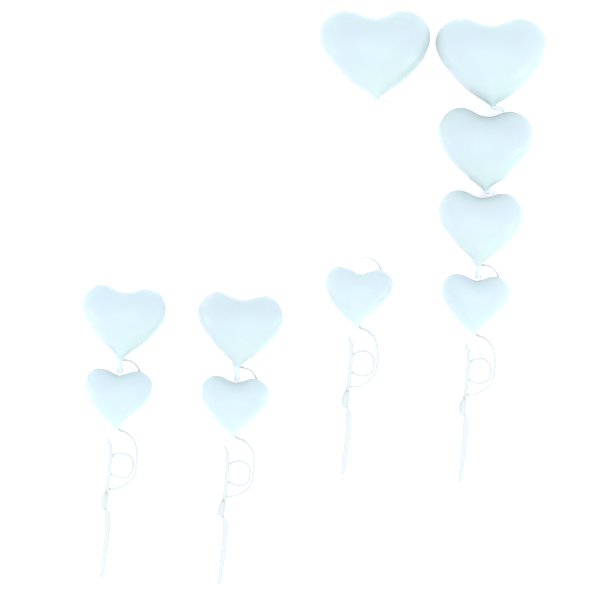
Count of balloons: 10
